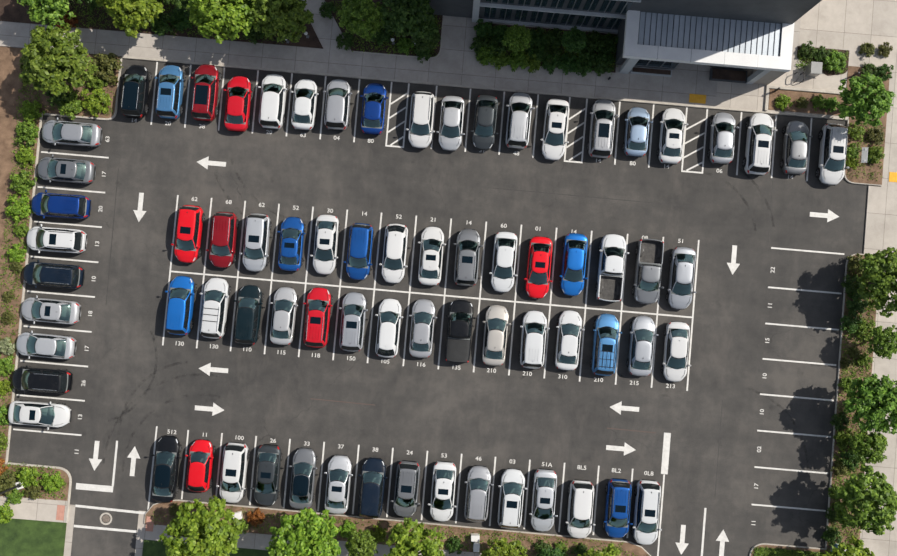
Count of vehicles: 74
